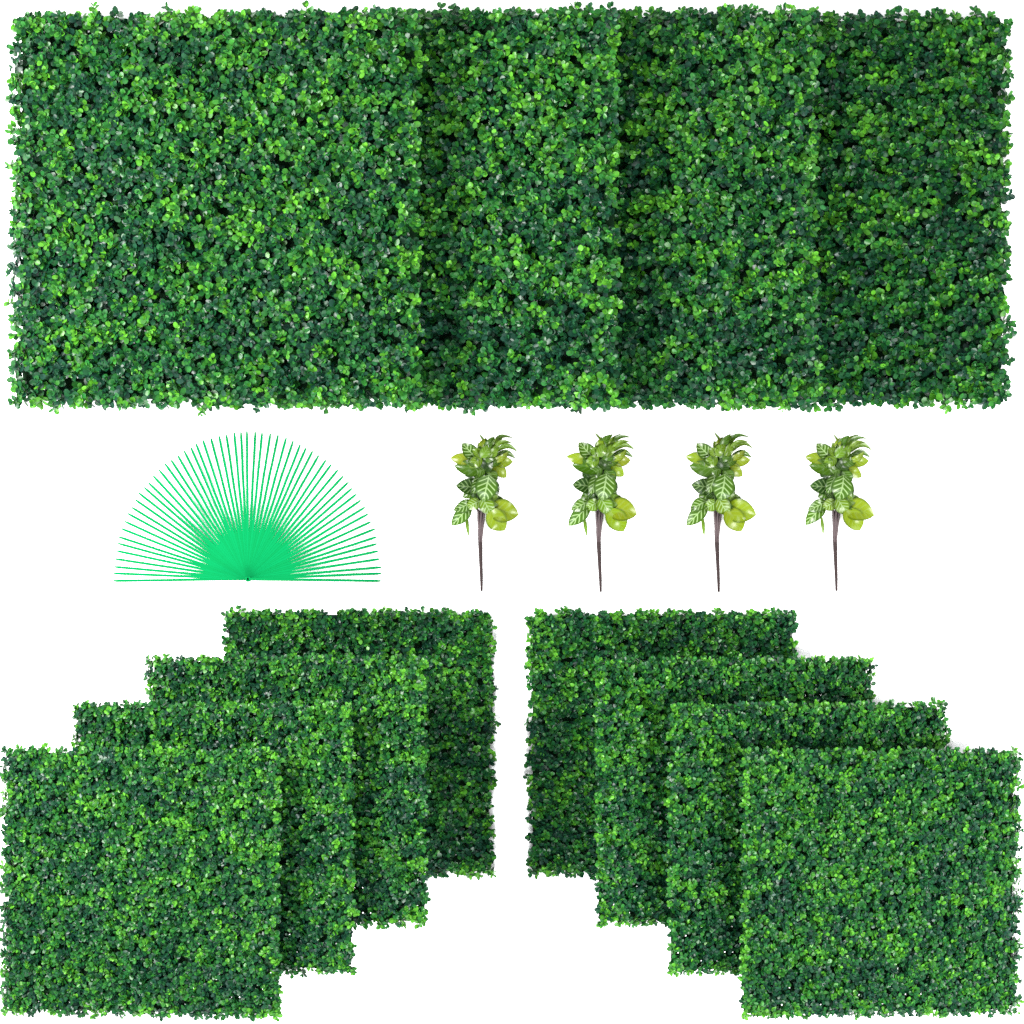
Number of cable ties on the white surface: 59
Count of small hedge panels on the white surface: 8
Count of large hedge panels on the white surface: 4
